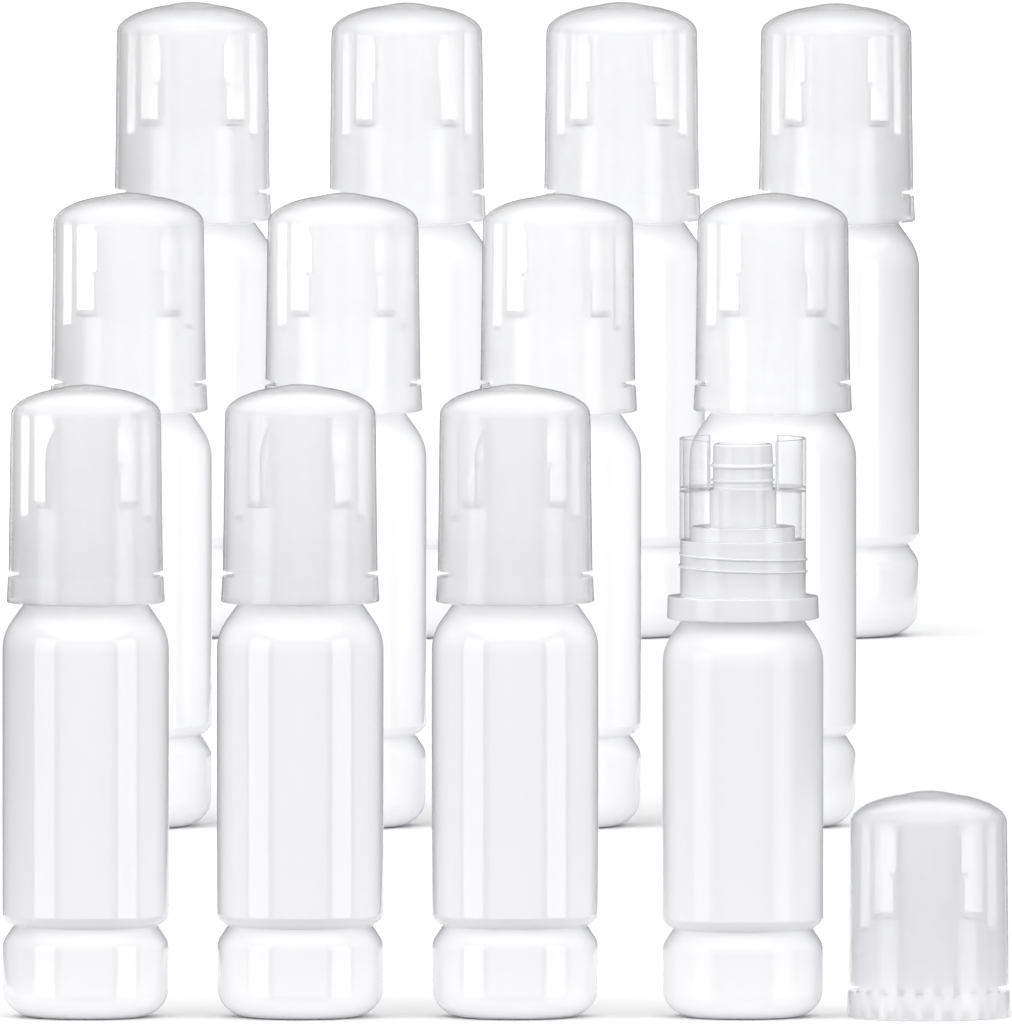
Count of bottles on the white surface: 12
